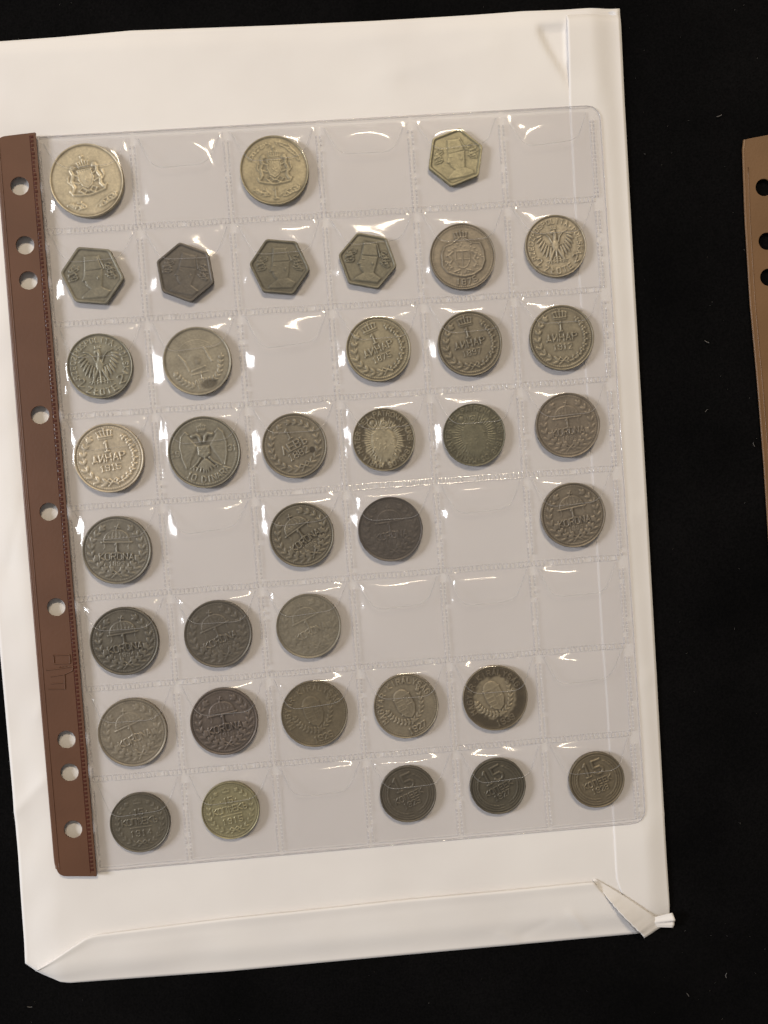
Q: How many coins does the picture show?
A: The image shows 37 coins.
